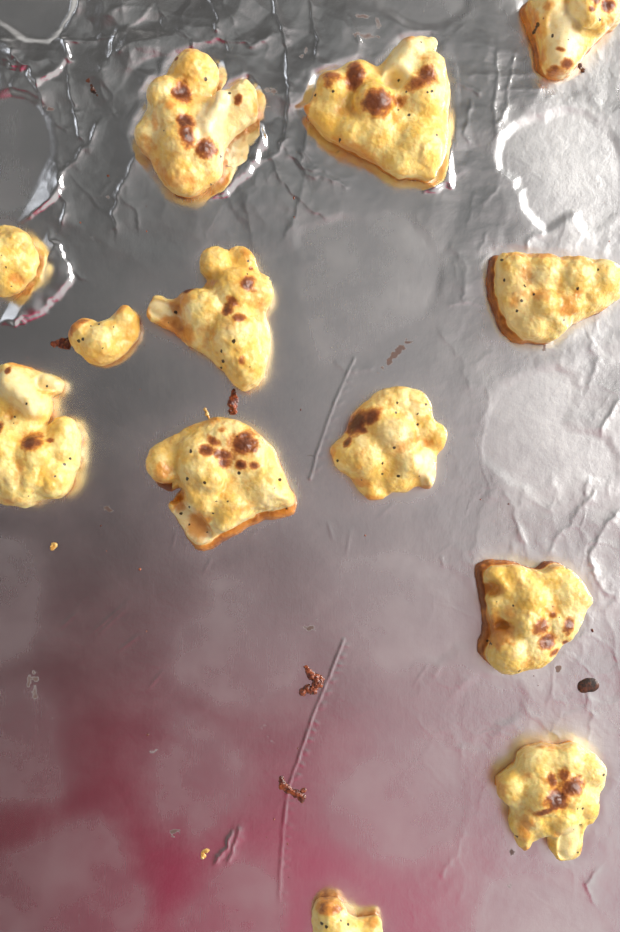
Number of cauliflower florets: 13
